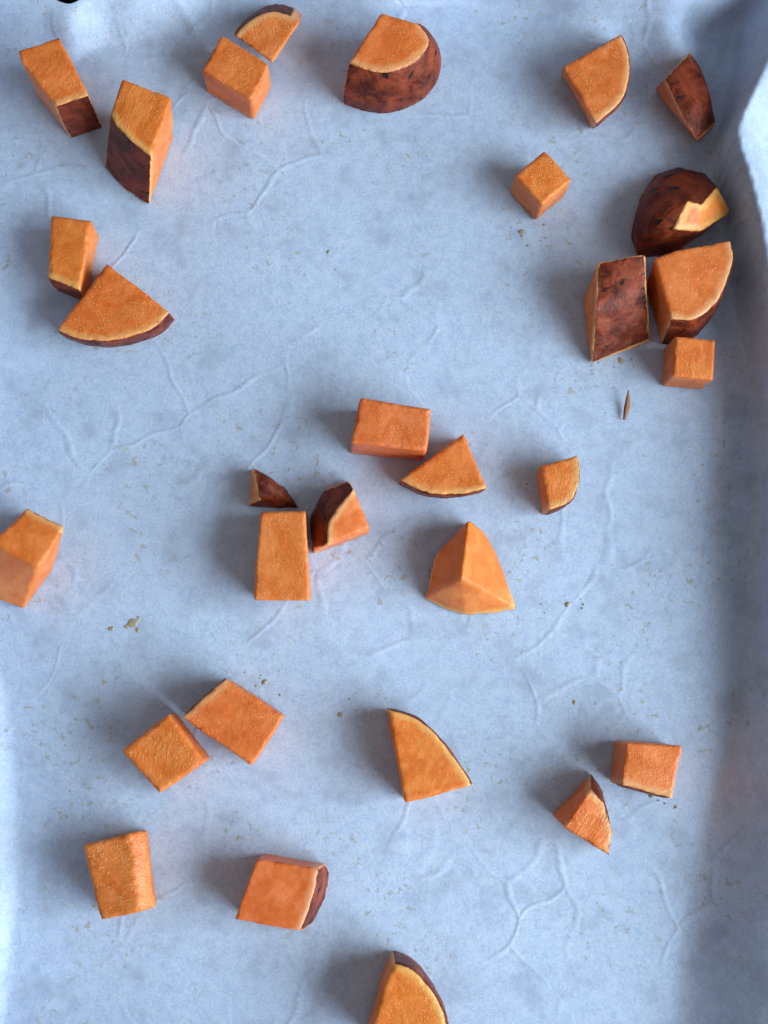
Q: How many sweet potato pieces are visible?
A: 30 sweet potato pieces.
